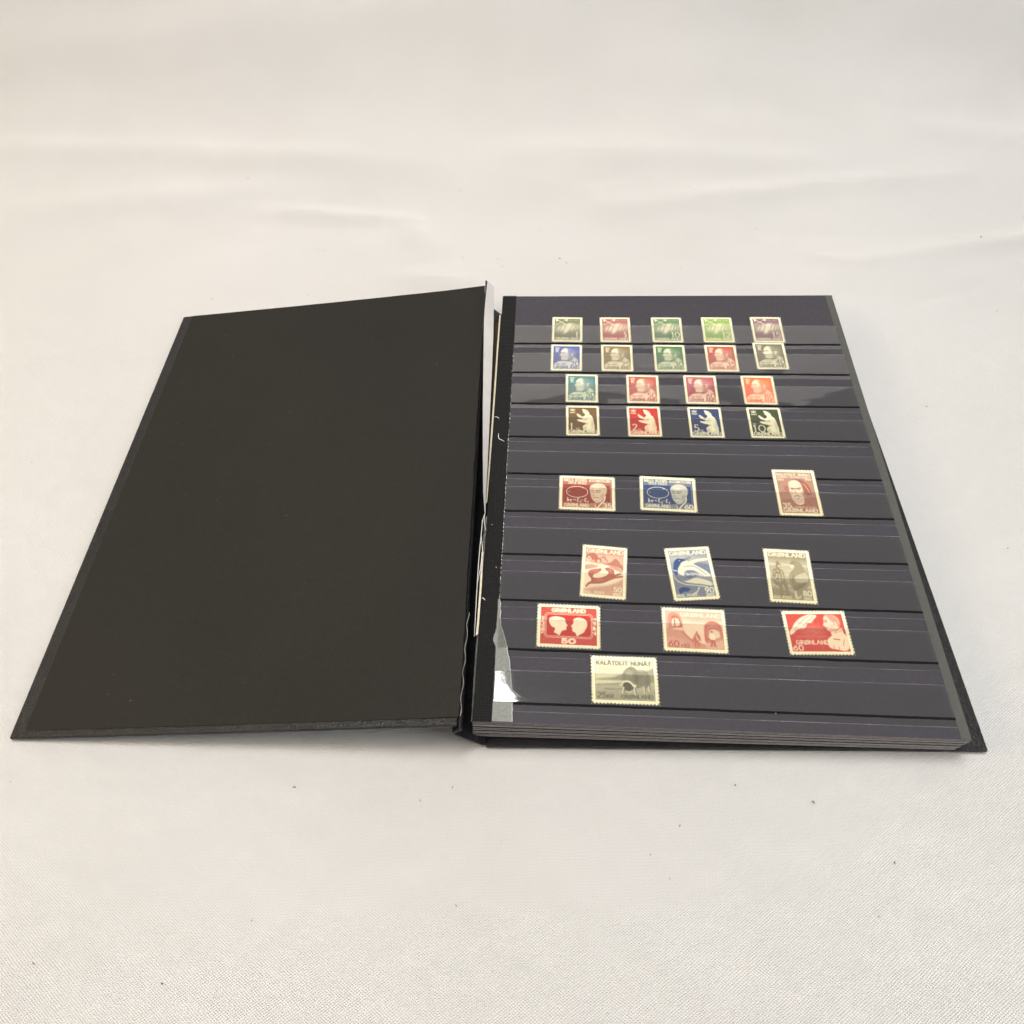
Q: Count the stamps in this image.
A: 28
